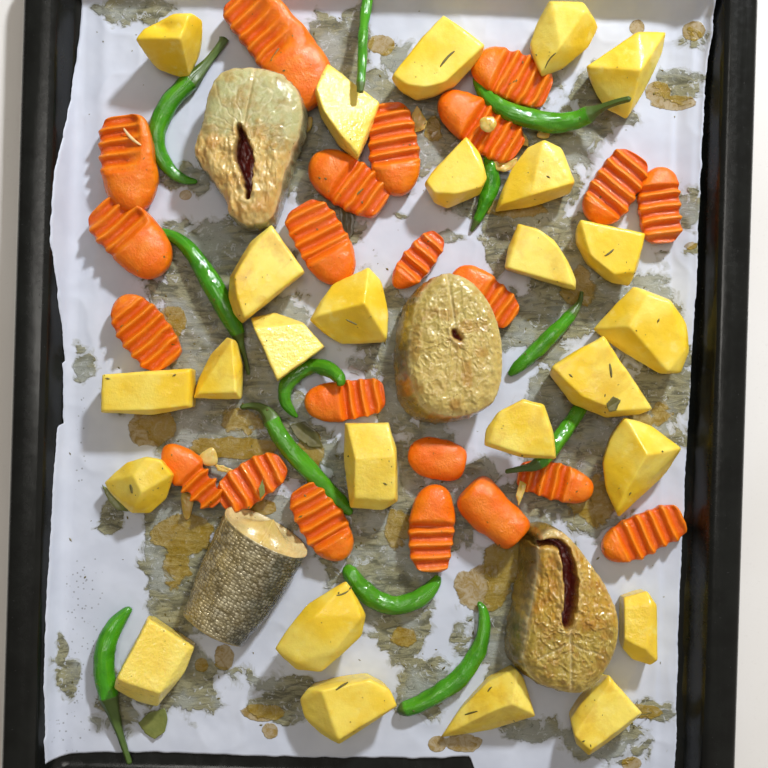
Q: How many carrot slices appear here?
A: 22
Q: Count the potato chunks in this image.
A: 26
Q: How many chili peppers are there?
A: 12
